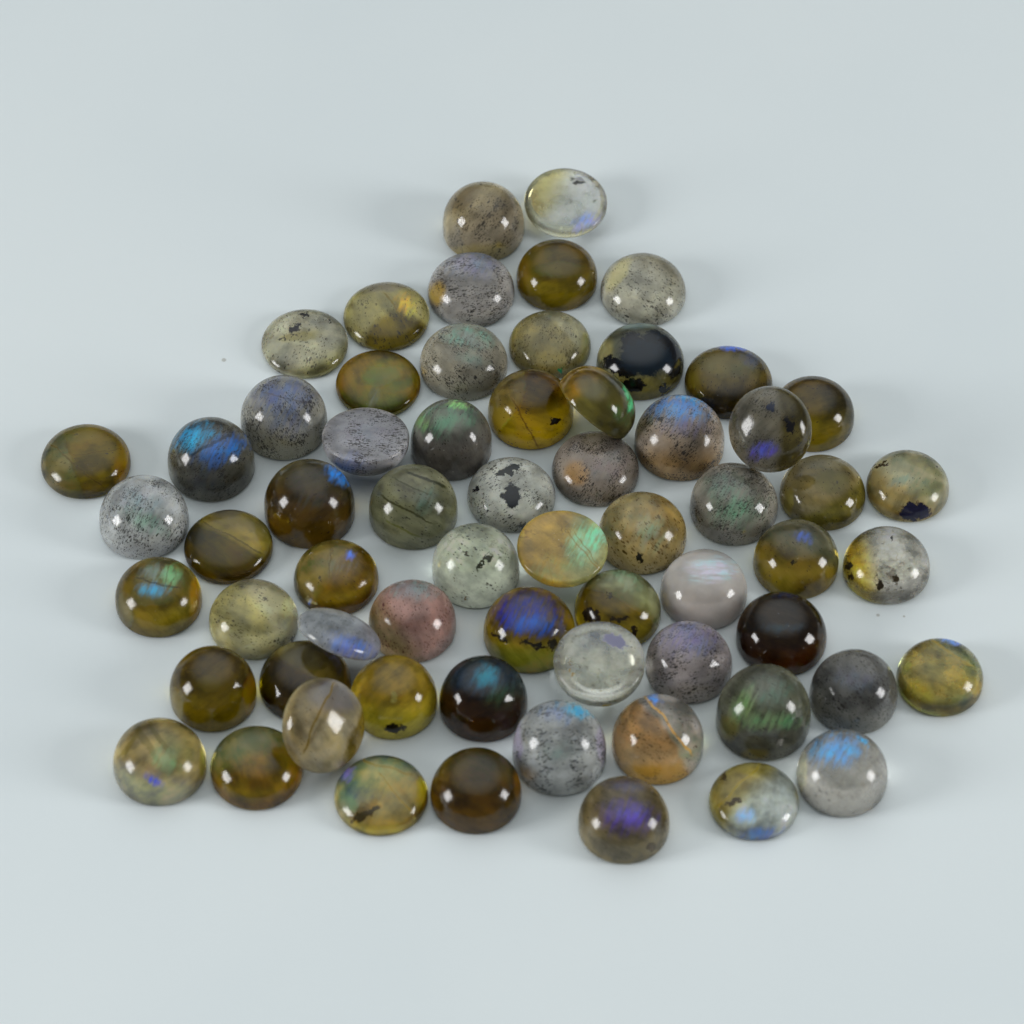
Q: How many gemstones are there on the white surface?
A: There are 64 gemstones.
